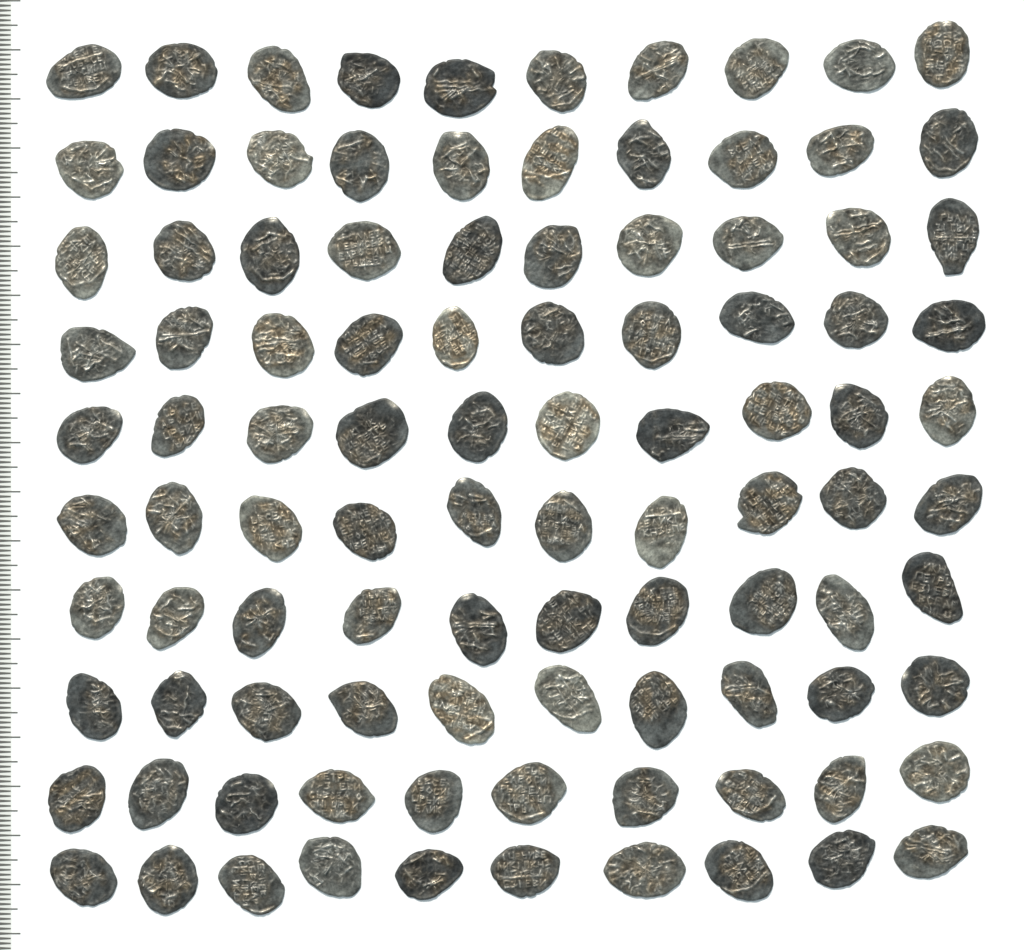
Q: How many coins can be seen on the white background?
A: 100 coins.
